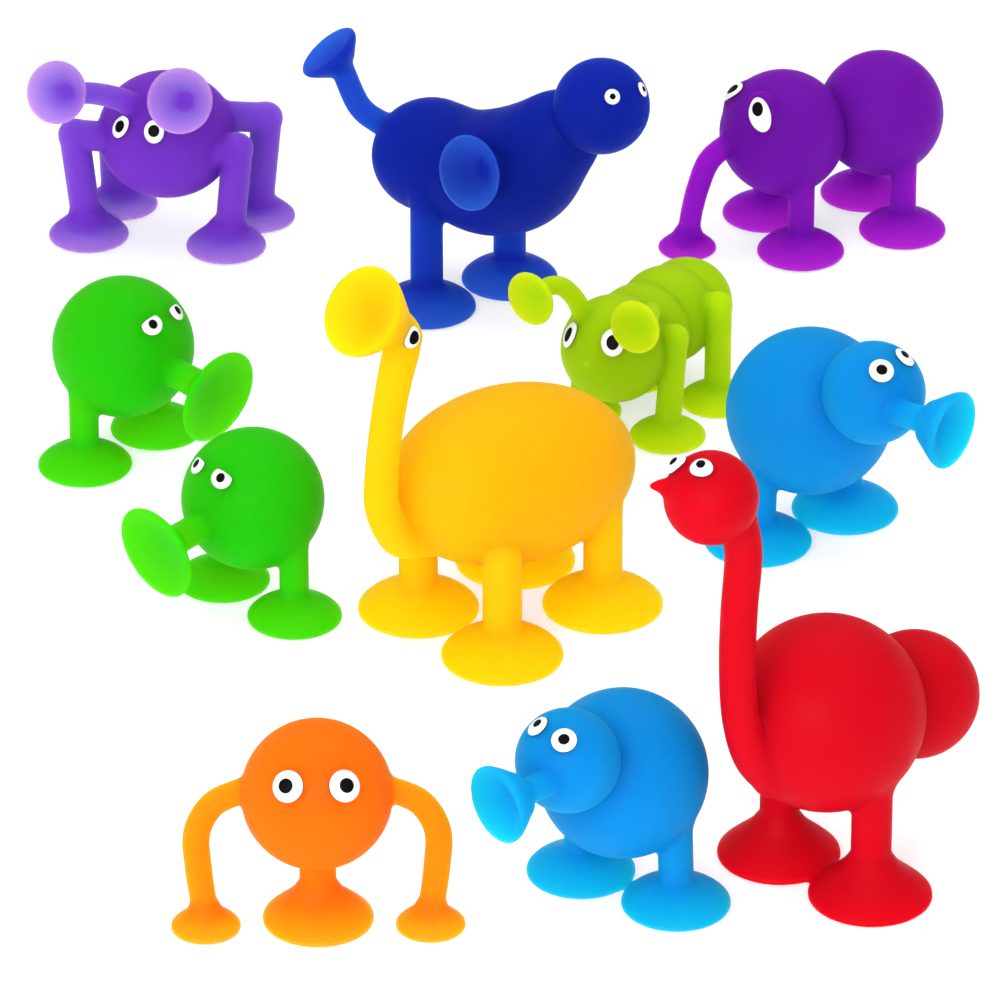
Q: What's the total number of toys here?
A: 11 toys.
